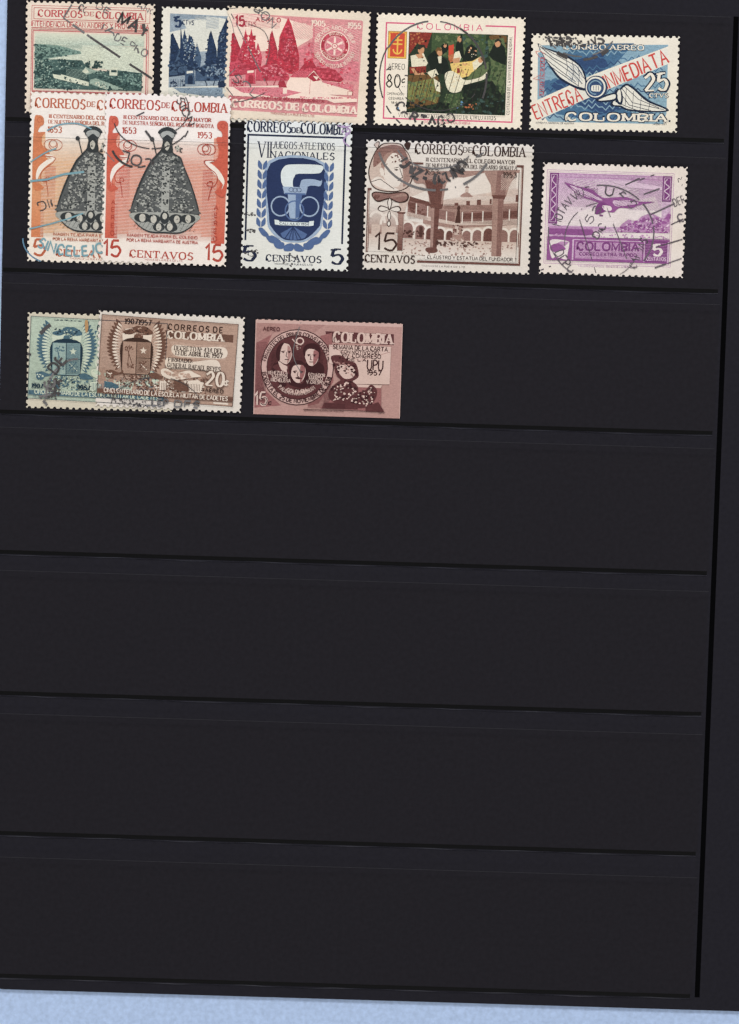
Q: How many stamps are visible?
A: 13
